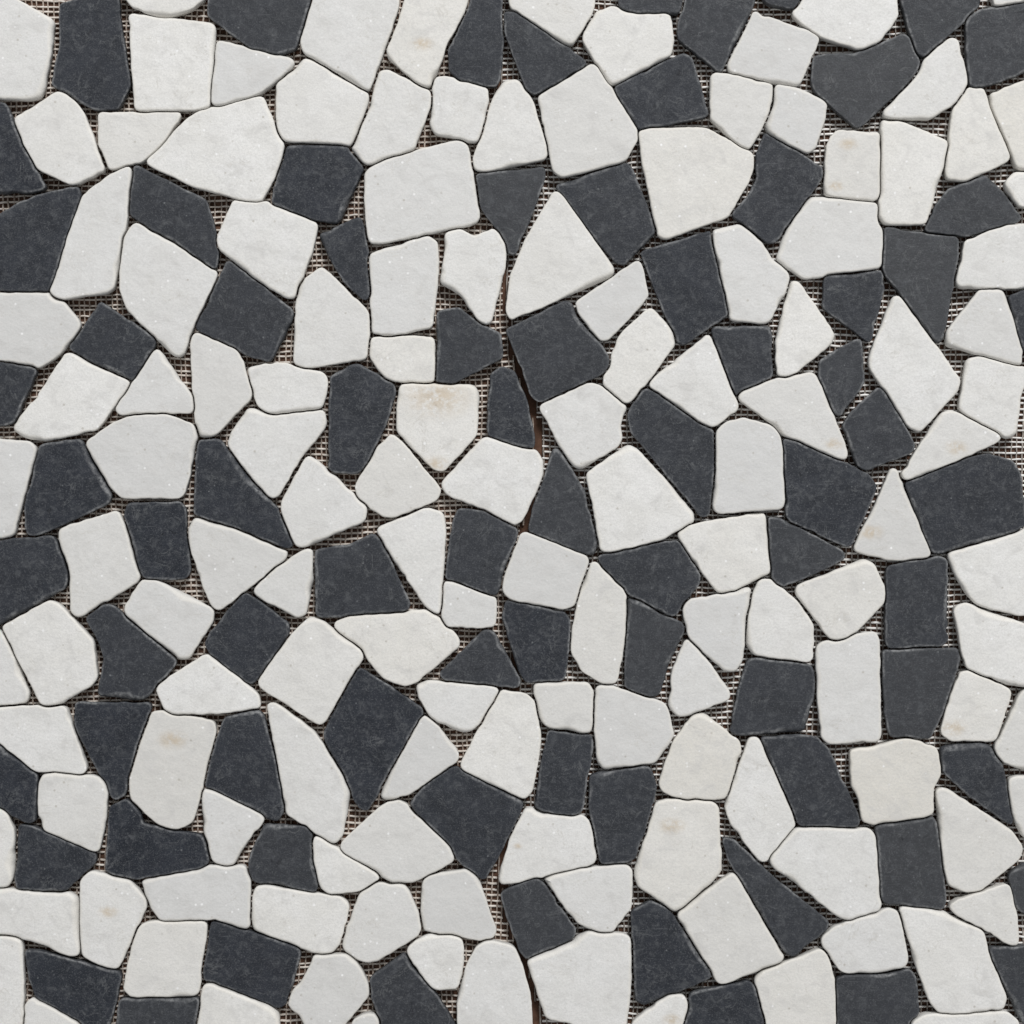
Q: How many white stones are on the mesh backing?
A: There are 132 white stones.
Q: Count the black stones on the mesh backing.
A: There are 78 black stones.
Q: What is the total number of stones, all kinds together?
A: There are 210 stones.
